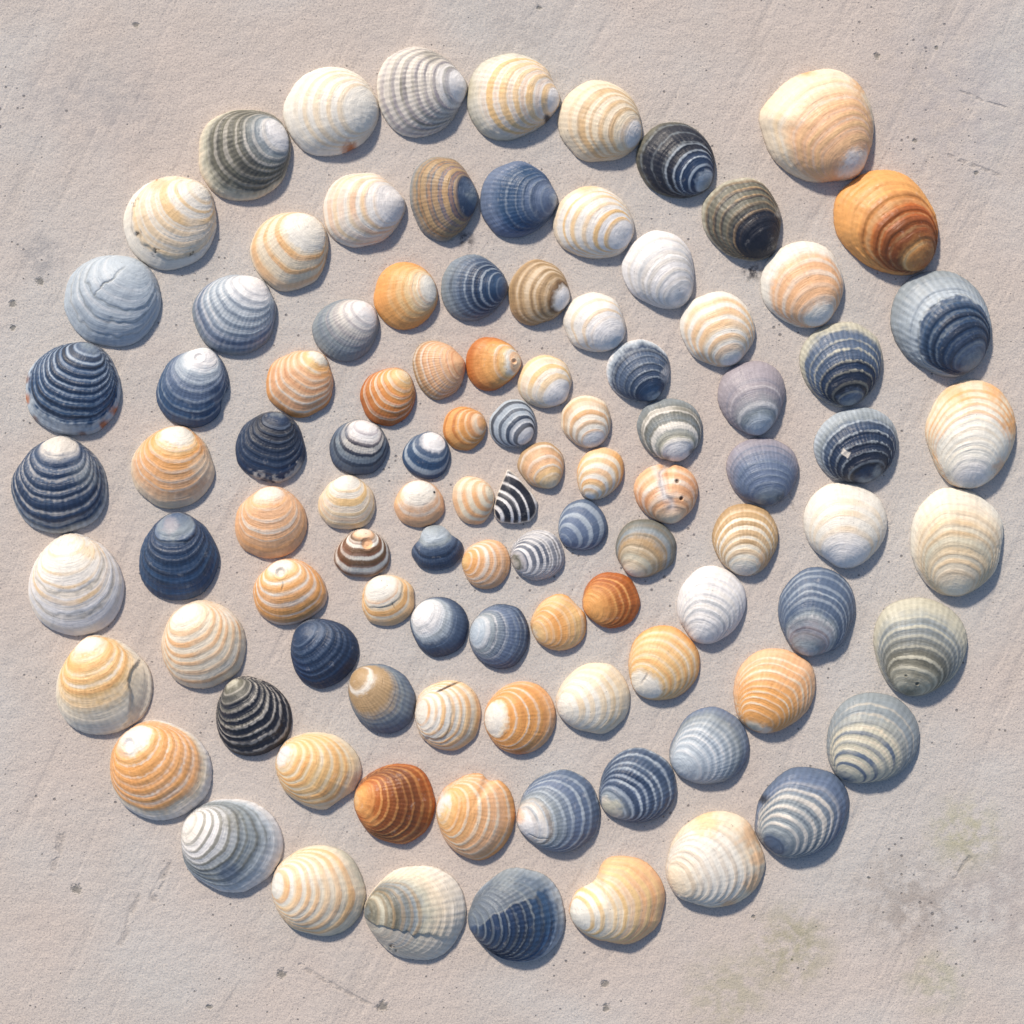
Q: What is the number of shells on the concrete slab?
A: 101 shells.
